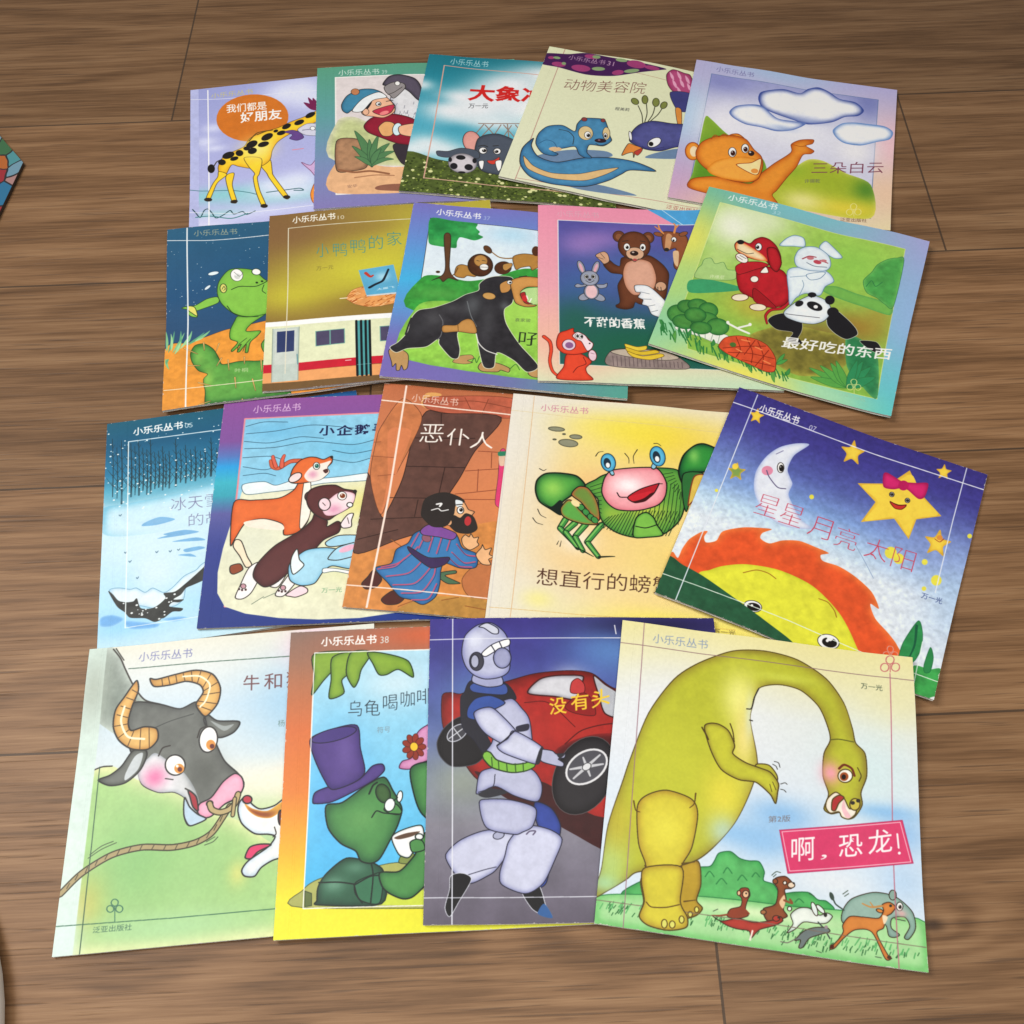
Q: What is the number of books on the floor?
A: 19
